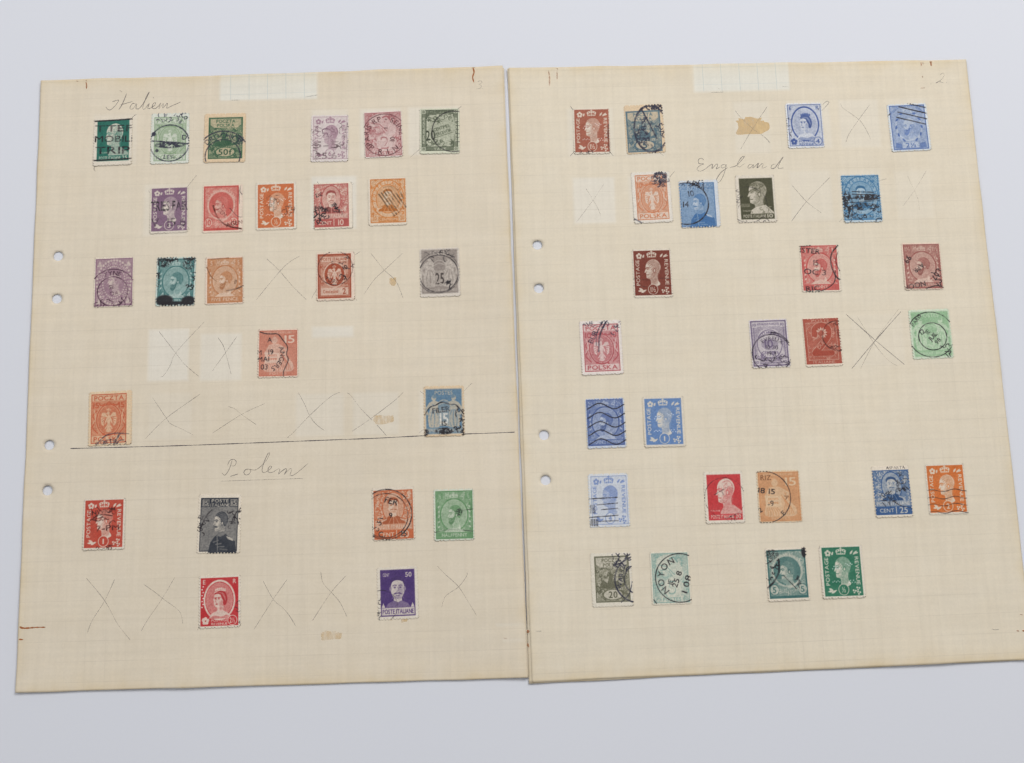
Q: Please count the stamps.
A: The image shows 51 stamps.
